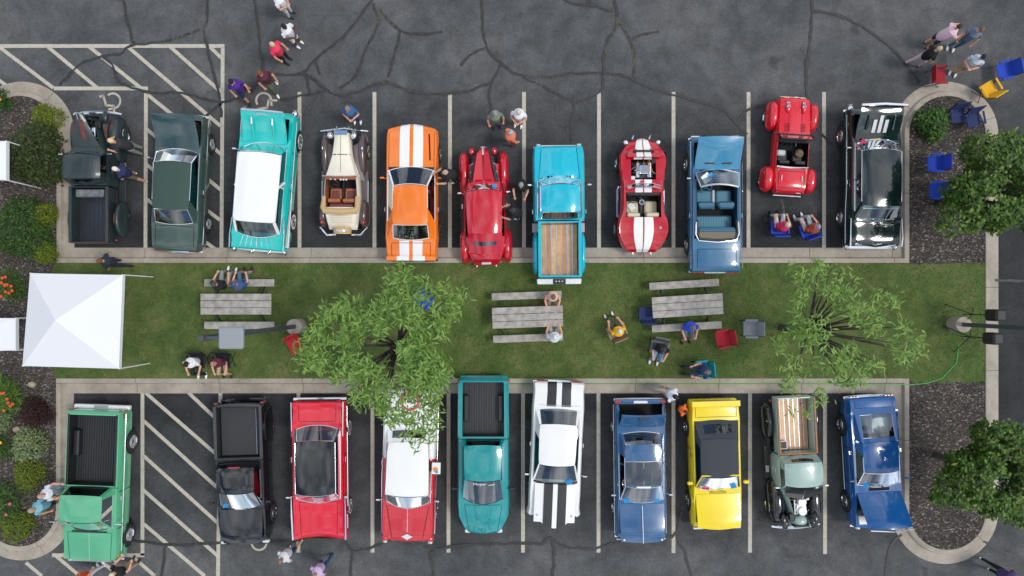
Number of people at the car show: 40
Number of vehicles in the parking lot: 21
